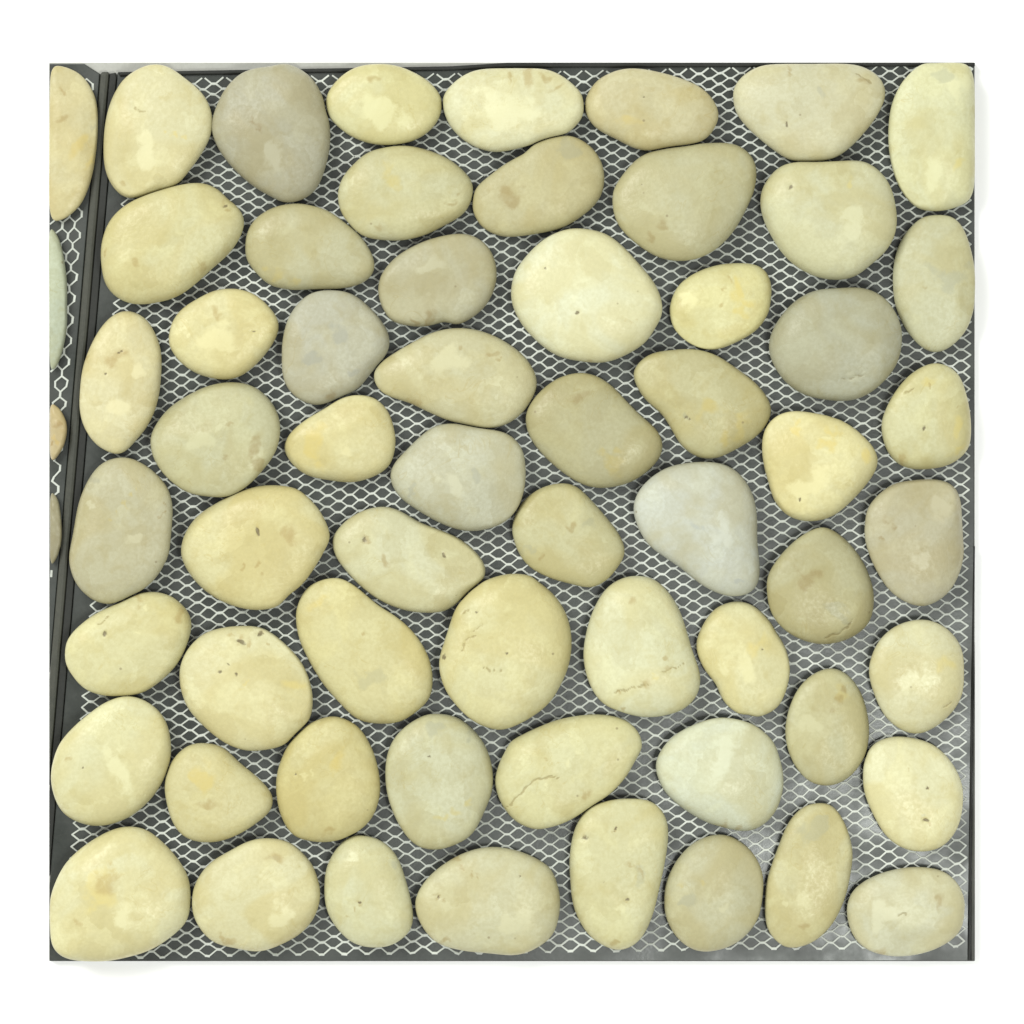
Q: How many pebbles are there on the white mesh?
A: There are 63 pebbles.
